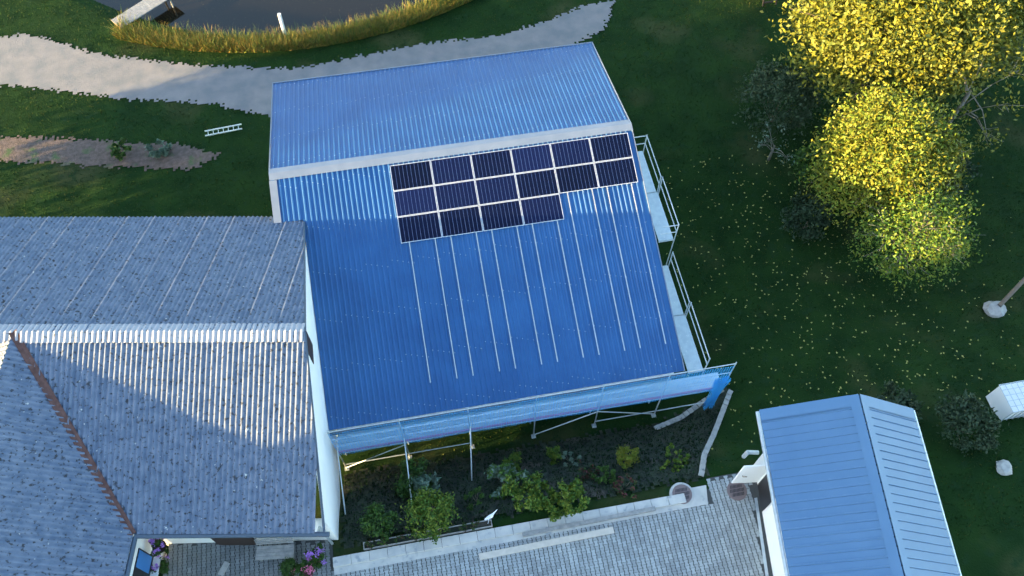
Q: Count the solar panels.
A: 16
